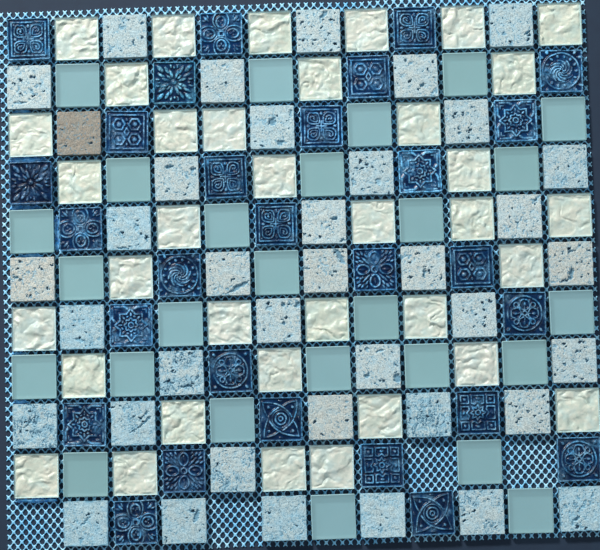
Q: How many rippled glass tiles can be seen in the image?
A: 36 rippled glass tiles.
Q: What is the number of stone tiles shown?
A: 38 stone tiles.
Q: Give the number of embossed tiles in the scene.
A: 28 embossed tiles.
